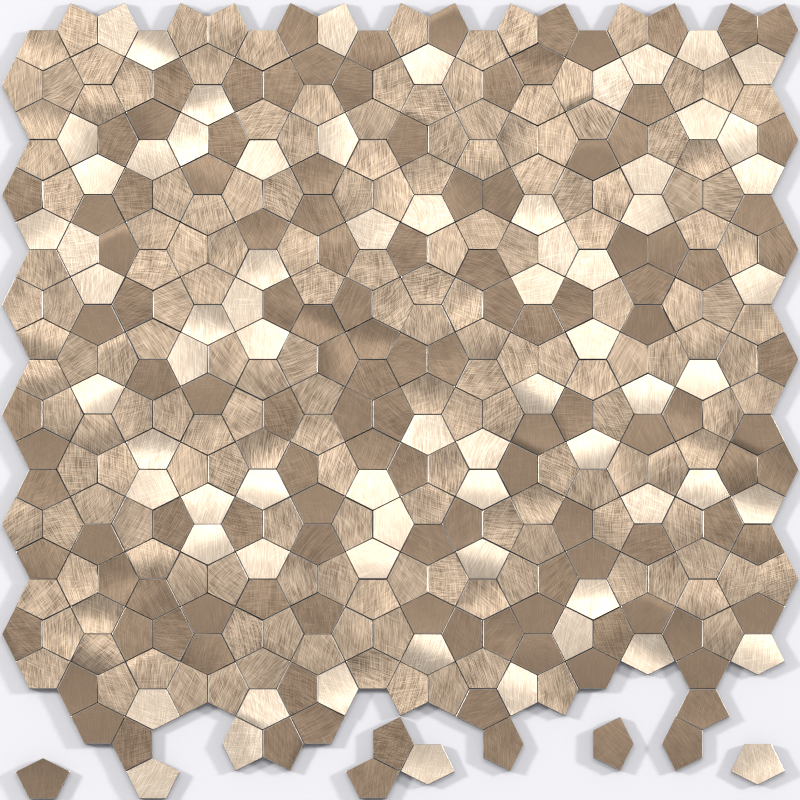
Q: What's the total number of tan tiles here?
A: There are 170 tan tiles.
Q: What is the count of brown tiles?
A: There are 124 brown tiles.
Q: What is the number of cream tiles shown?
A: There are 70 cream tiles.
